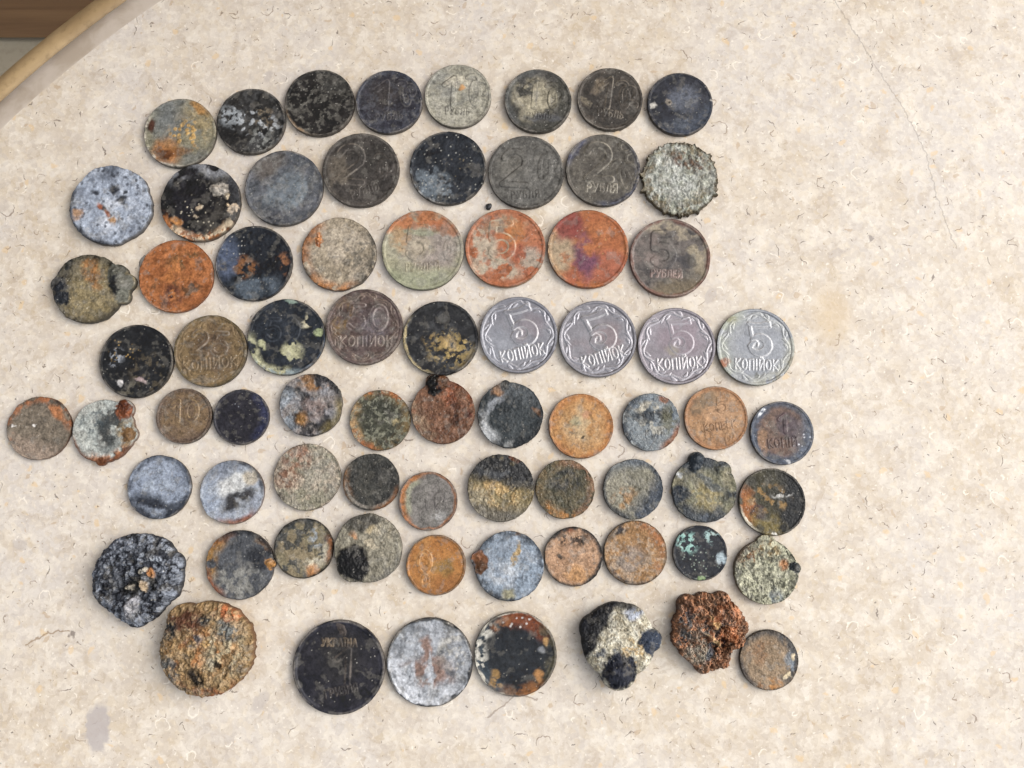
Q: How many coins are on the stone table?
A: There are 68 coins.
